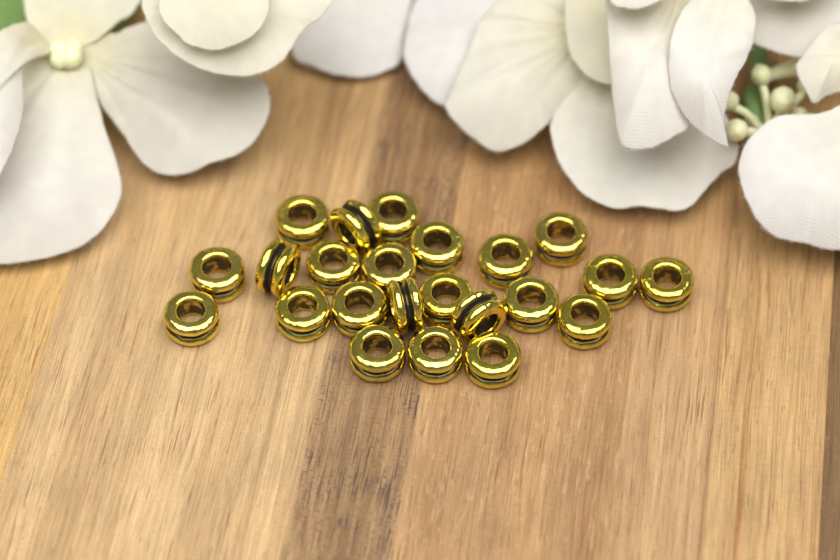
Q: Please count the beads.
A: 23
